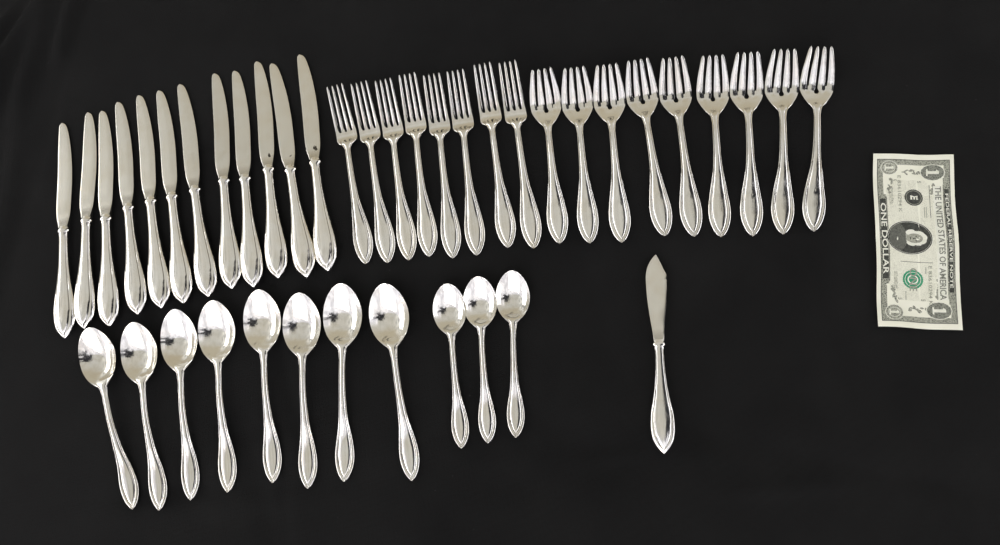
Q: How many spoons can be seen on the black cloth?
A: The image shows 11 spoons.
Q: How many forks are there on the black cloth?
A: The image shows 17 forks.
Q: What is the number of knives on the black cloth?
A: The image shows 13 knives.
